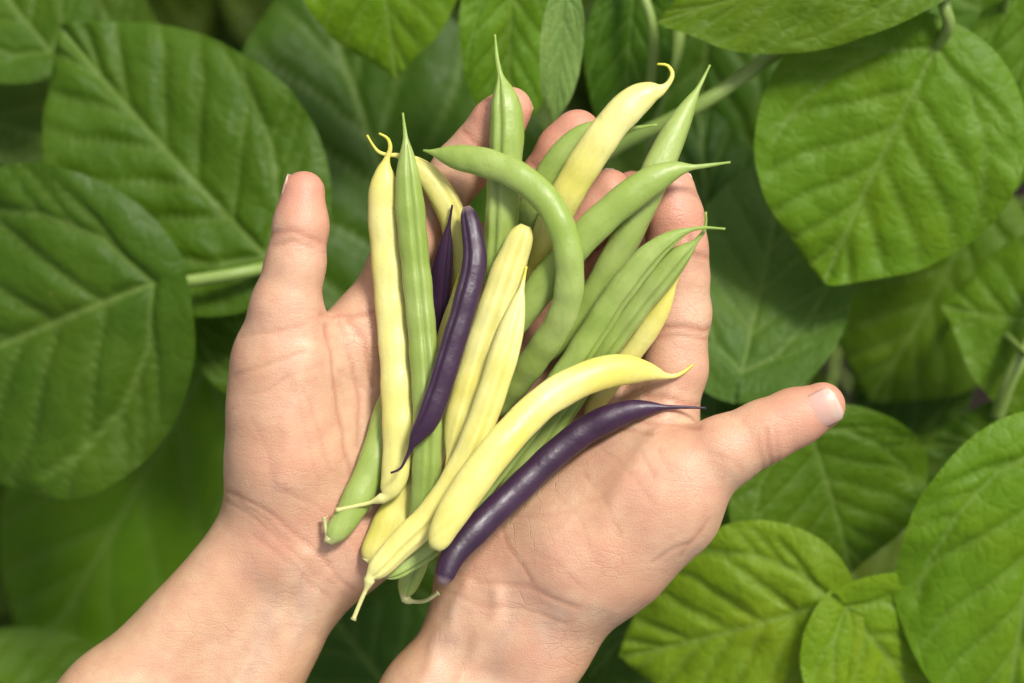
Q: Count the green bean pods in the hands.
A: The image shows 9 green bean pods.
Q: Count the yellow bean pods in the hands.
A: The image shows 8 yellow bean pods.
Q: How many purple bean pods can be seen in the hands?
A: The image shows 3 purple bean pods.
